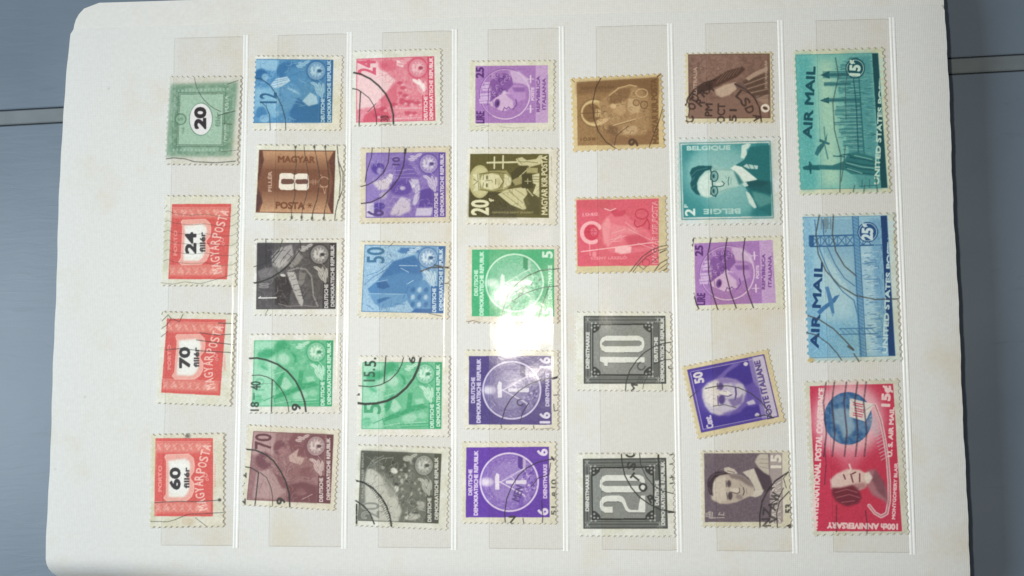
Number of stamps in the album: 31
